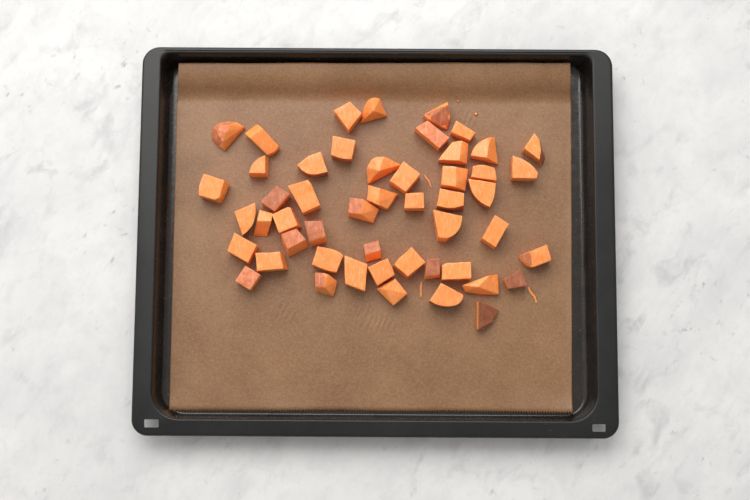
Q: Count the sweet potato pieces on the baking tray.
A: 50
